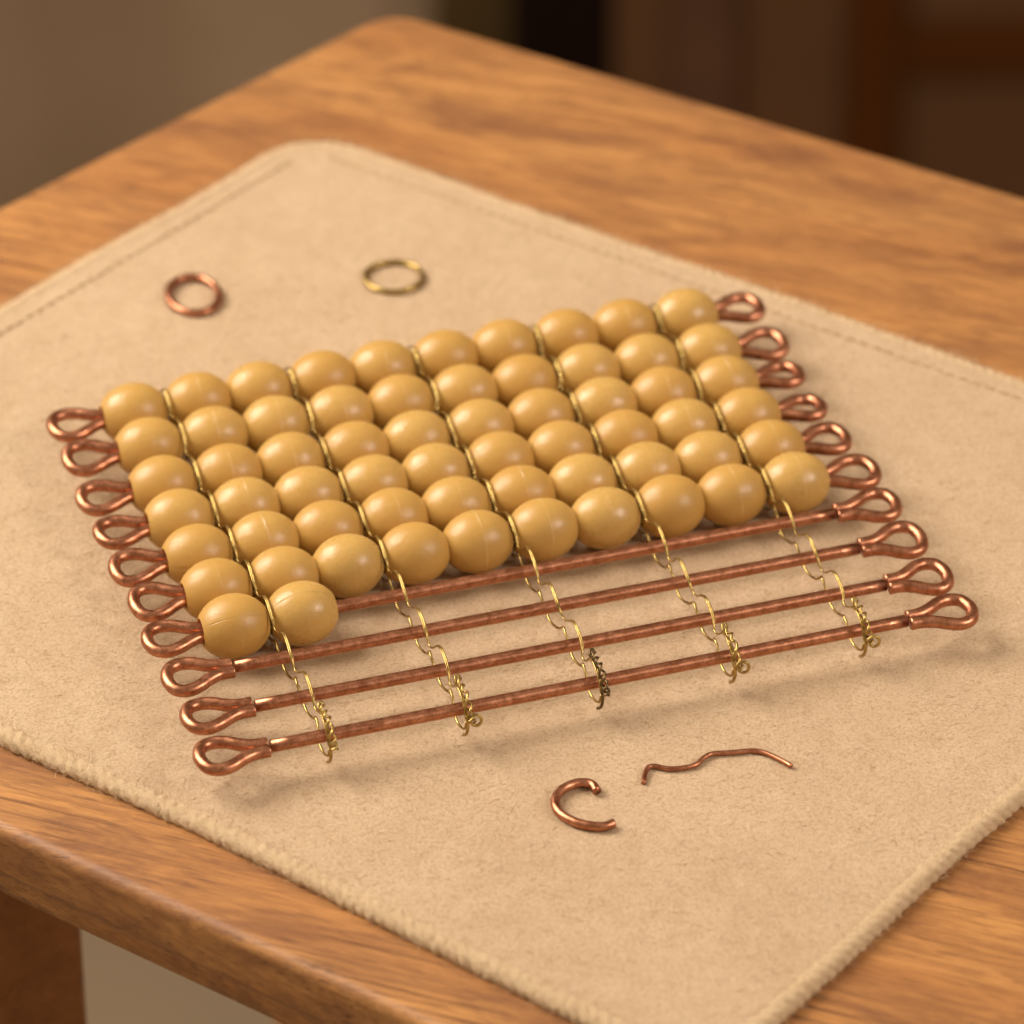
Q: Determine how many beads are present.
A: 62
